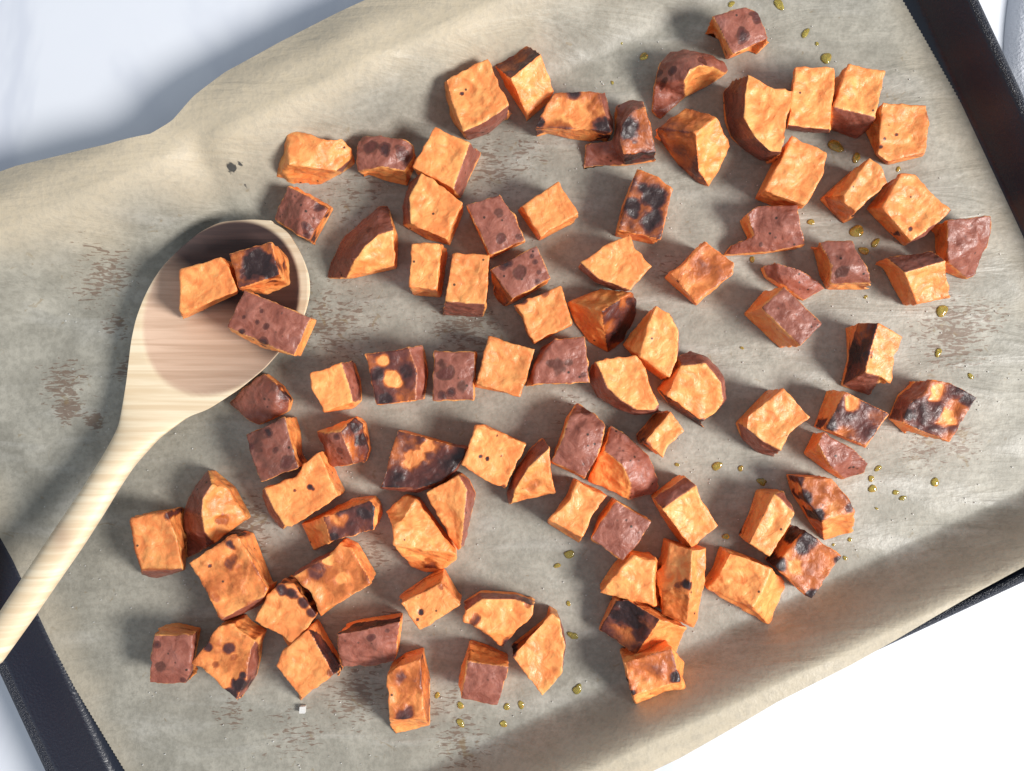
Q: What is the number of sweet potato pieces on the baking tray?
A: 90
